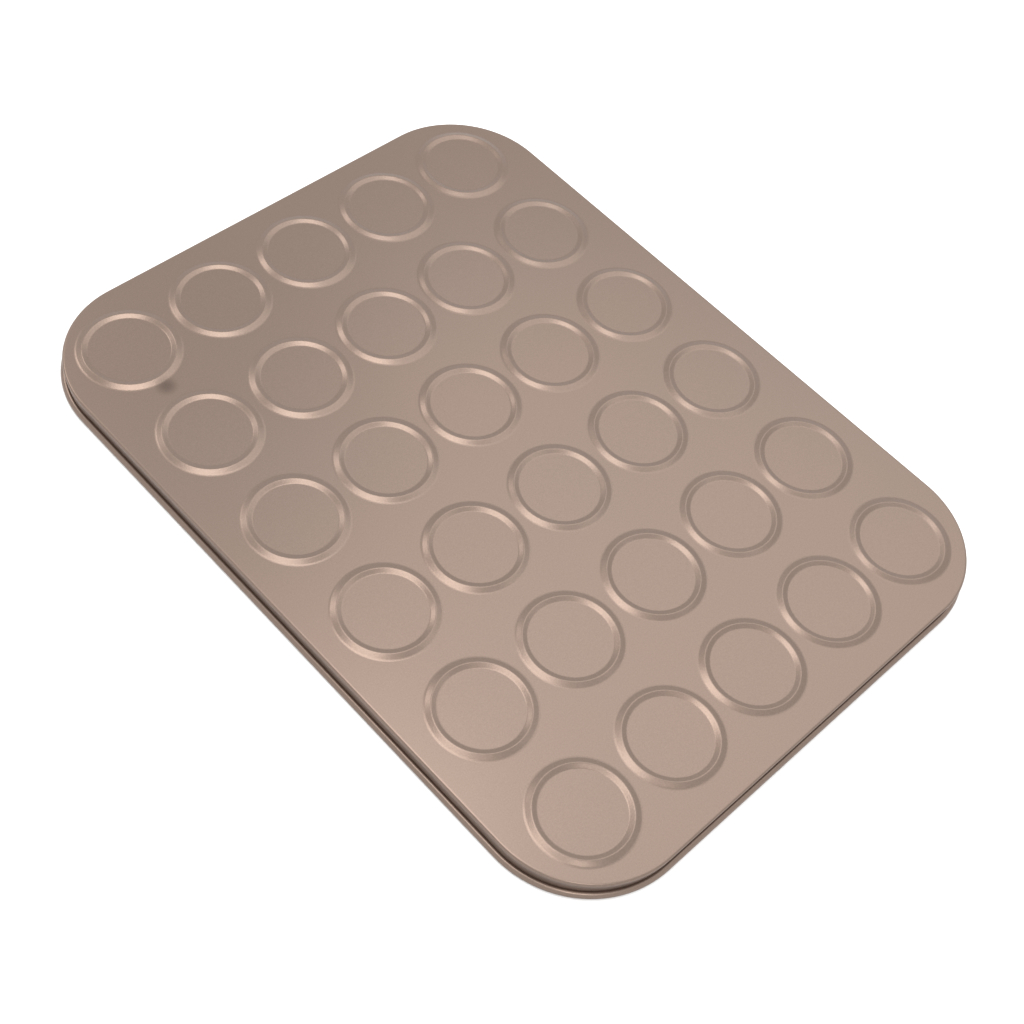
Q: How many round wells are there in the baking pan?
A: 30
